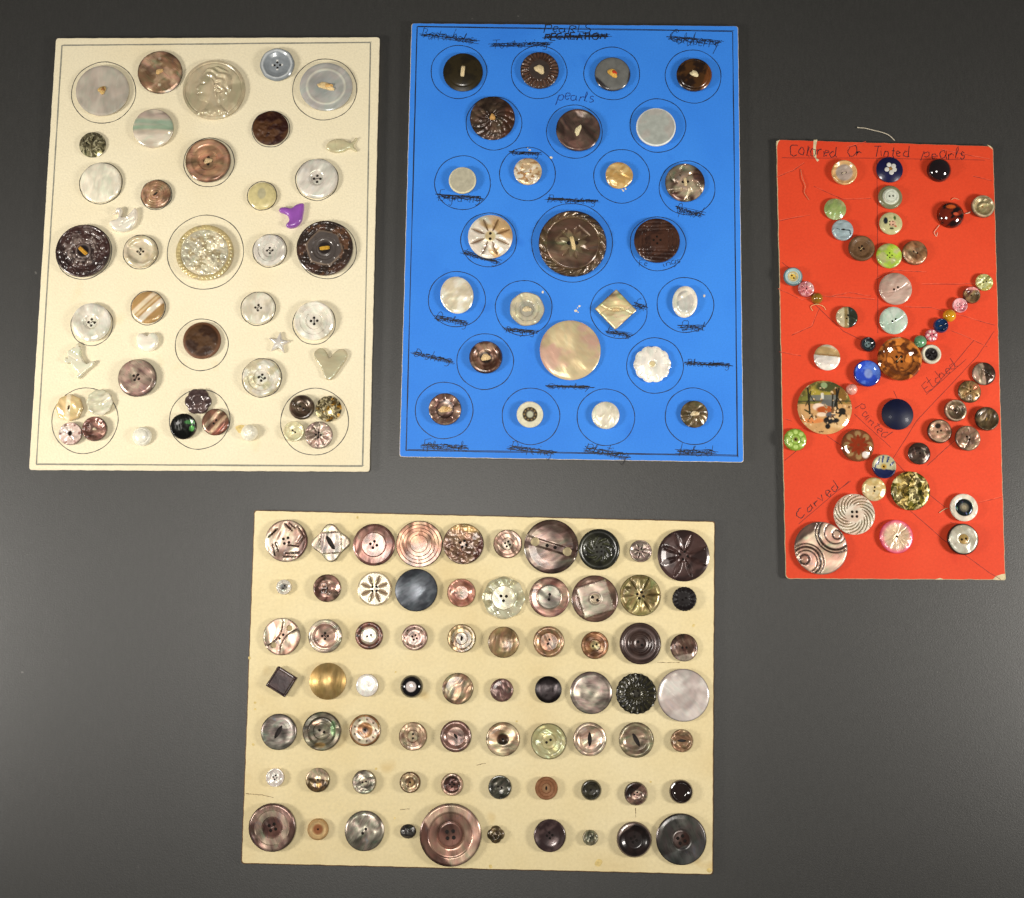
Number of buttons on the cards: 183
